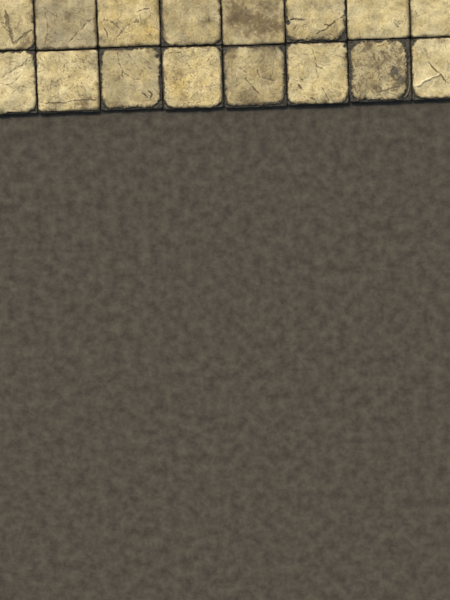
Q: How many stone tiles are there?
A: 16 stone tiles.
